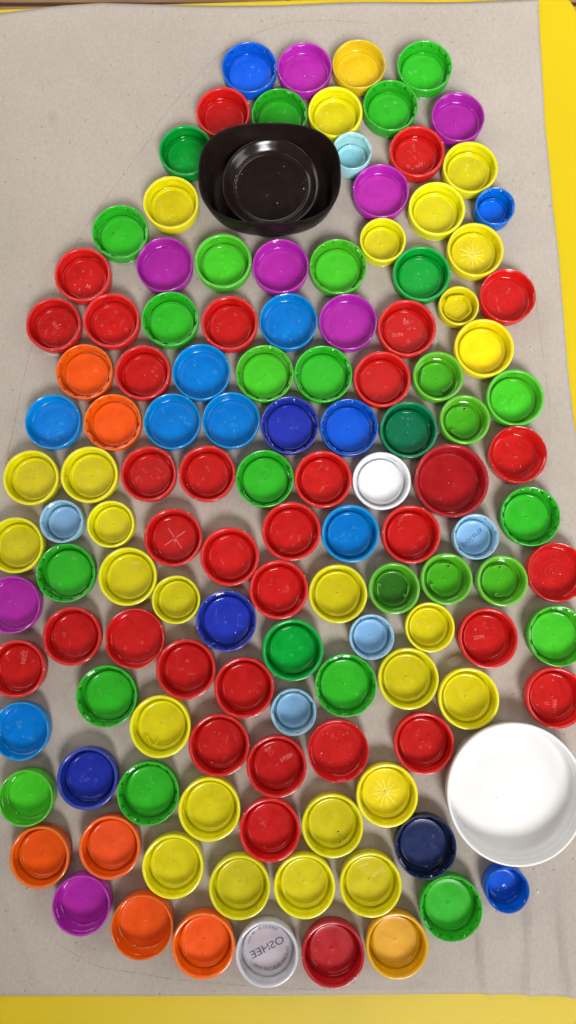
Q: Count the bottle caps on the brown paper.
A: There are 126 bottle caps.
